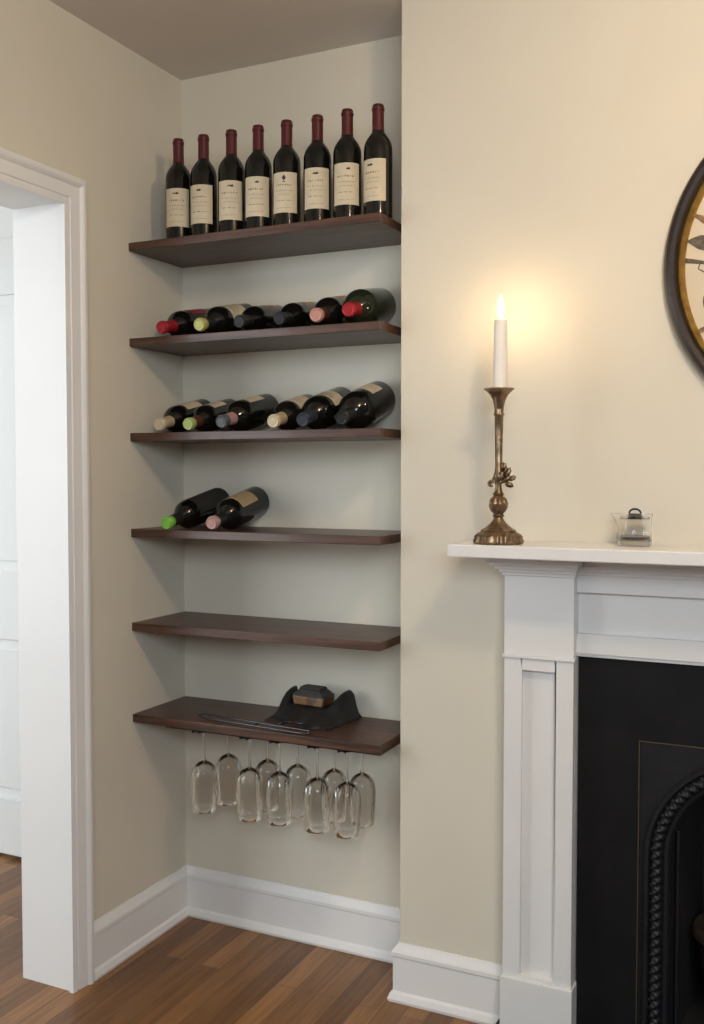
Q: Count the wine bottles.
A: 22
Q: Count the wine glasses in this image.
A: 10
